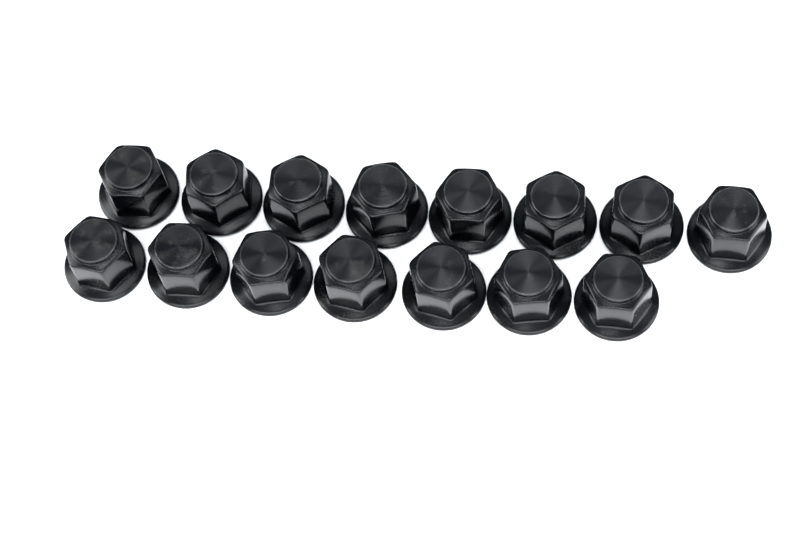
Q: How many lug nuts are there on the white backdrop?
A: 15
